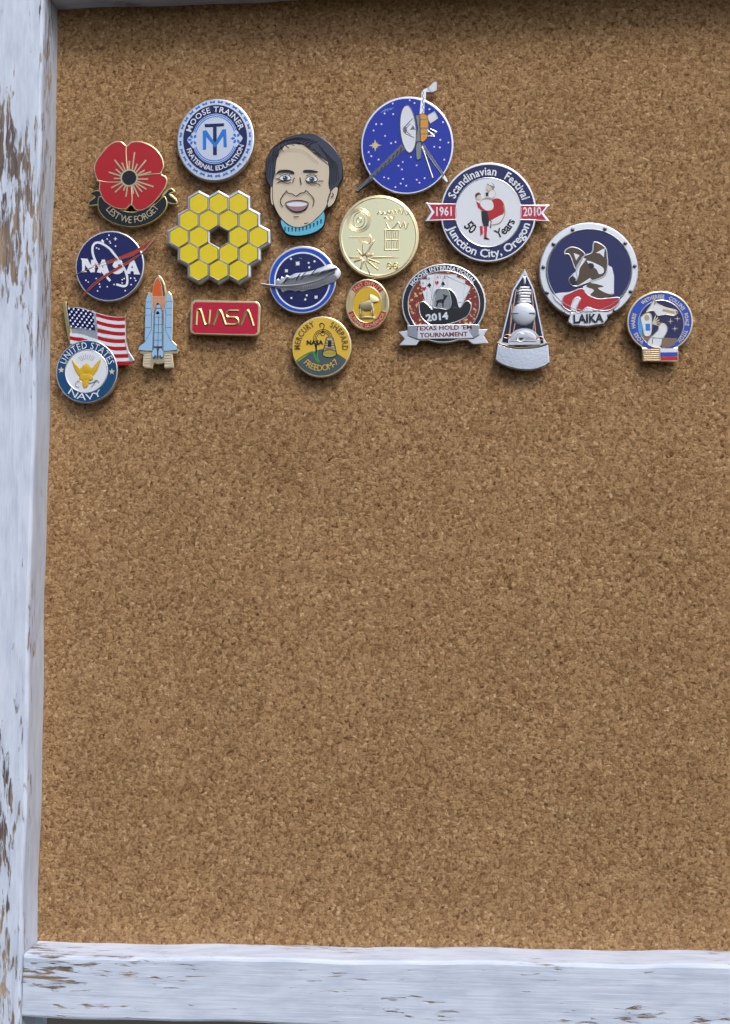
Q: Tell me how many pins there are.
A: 18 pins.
